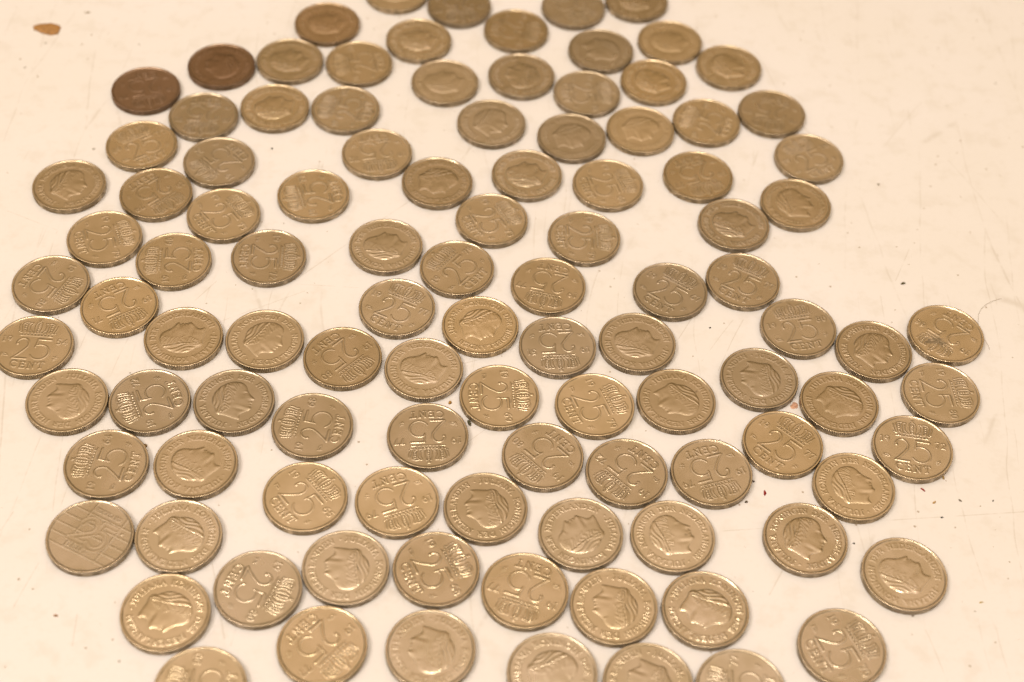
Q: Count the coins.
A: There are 106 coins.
